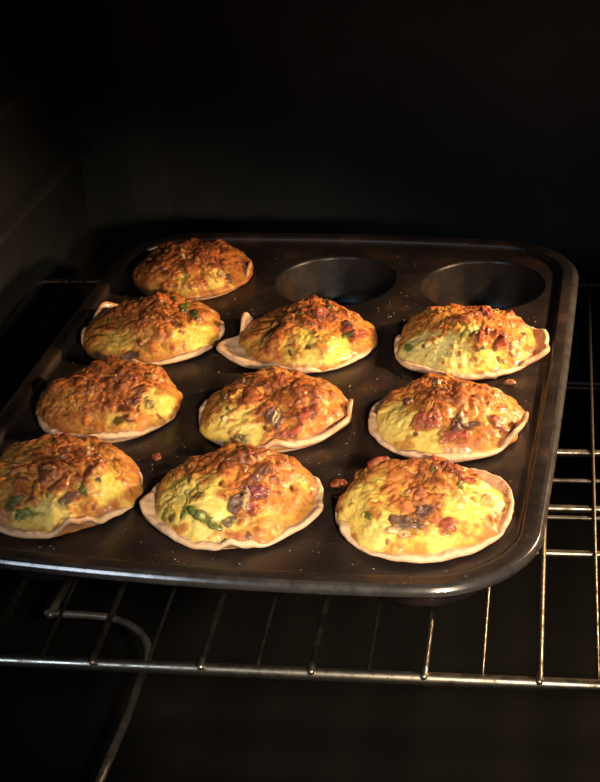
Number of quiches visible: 10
